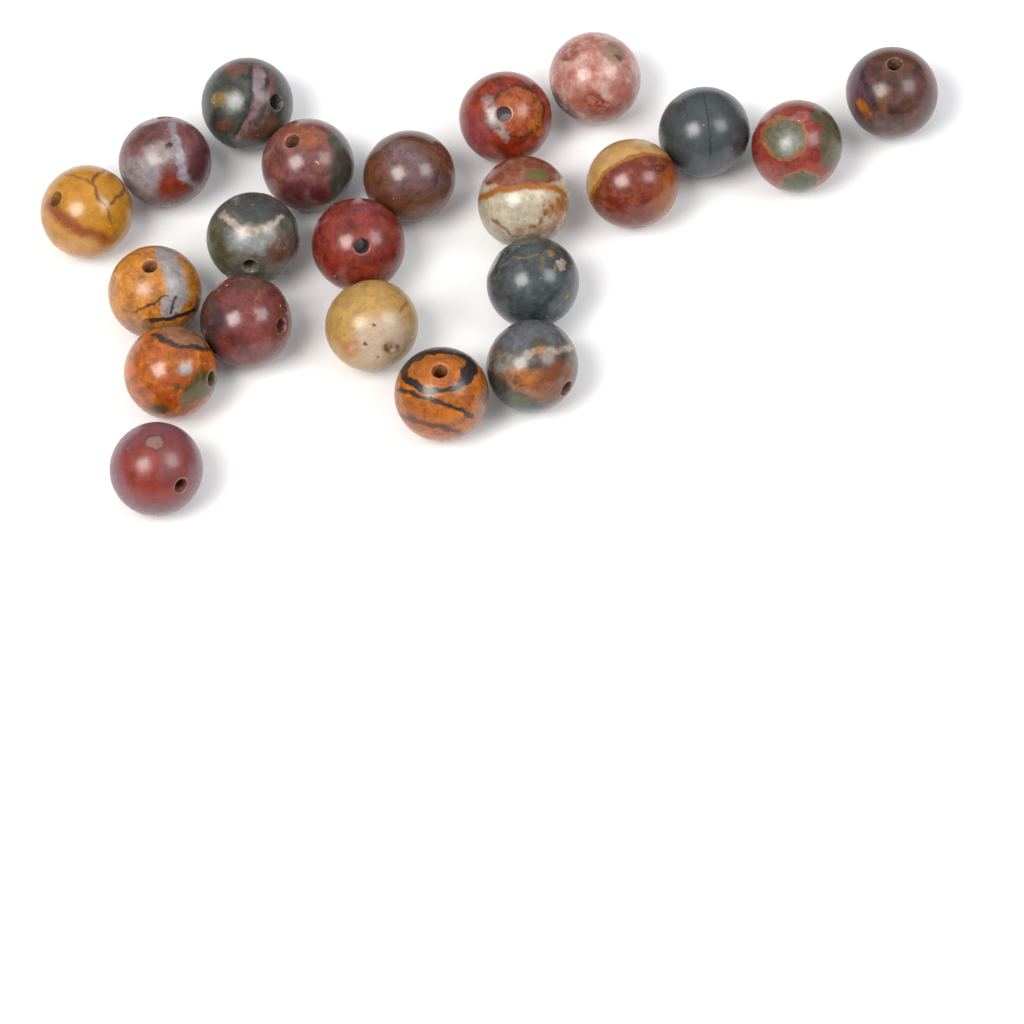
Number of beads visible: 22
